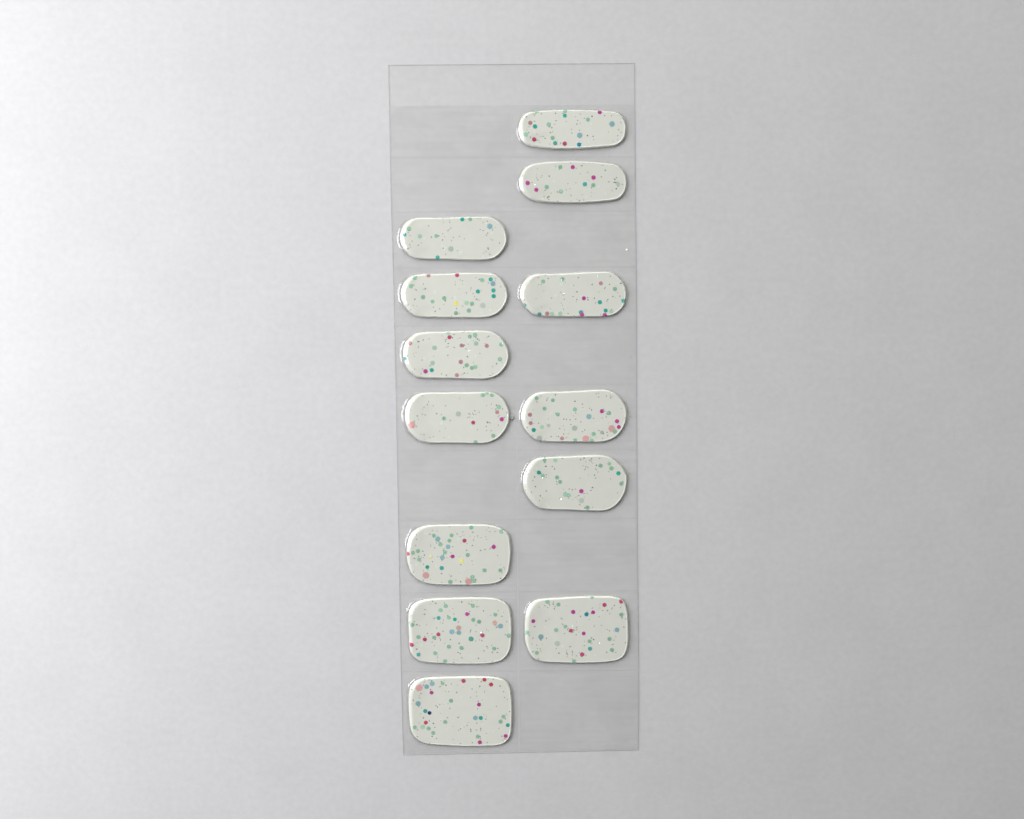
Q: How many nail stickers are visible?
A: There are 13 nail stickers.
